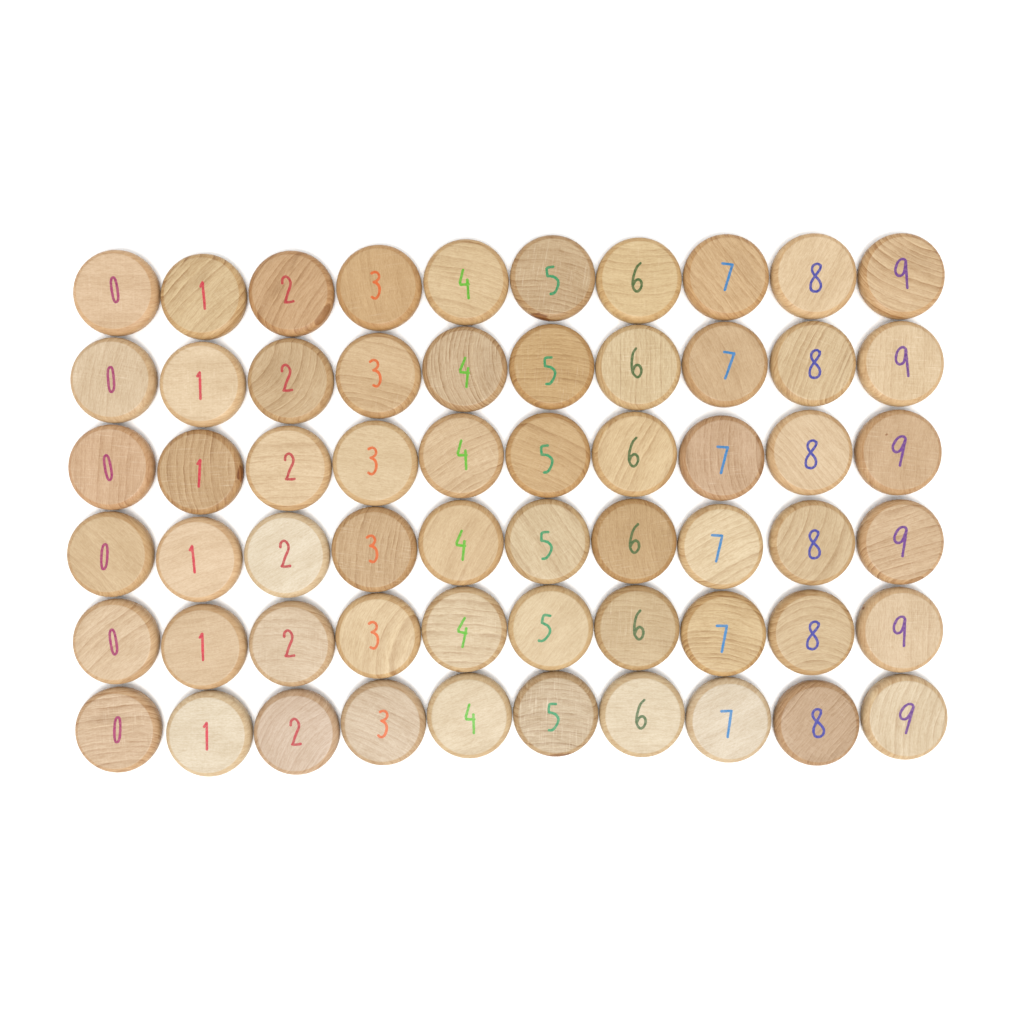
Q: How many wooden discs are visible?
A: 60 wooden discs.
